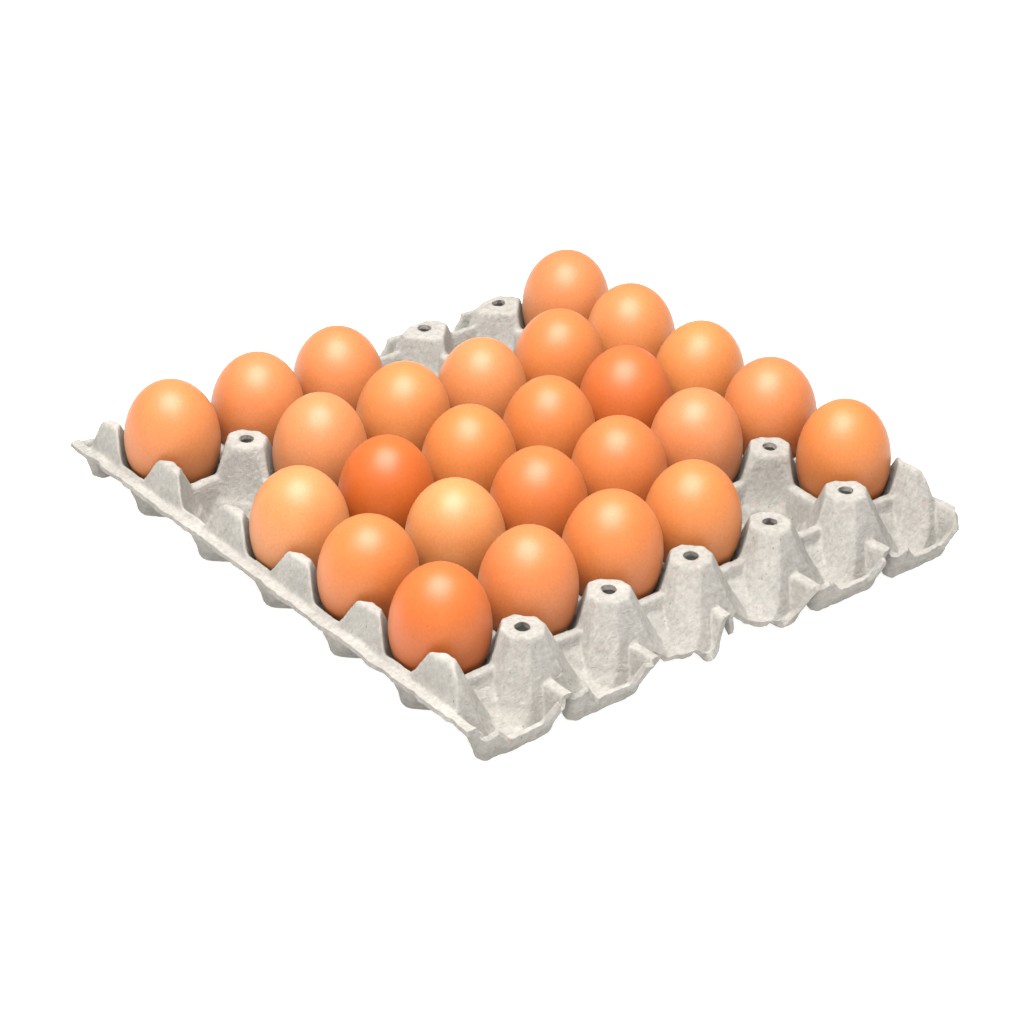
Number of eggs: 26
